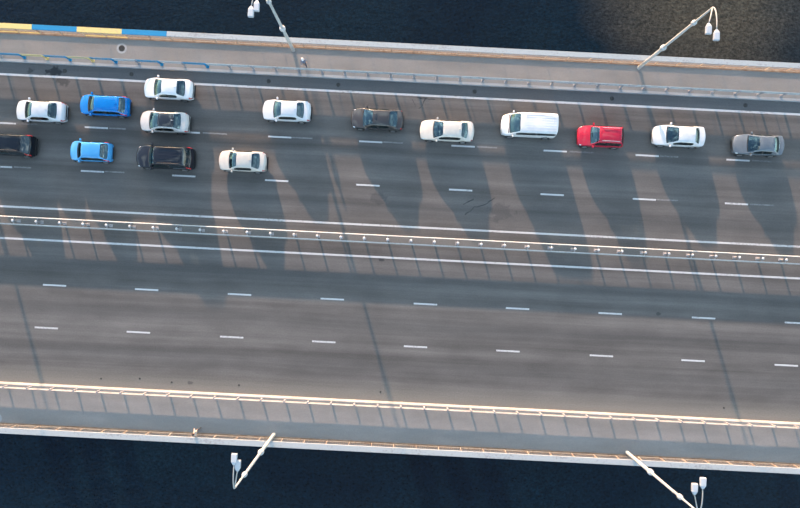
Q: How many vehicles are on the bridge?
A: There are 15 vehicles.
